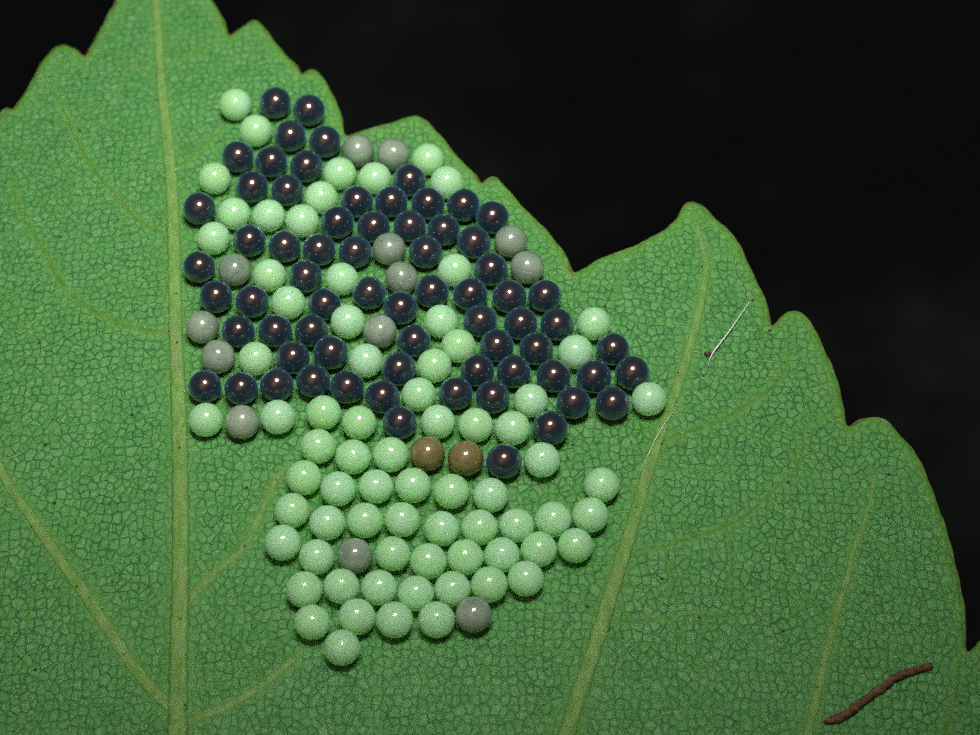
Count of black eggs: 69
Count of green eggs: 74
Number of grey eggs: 13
